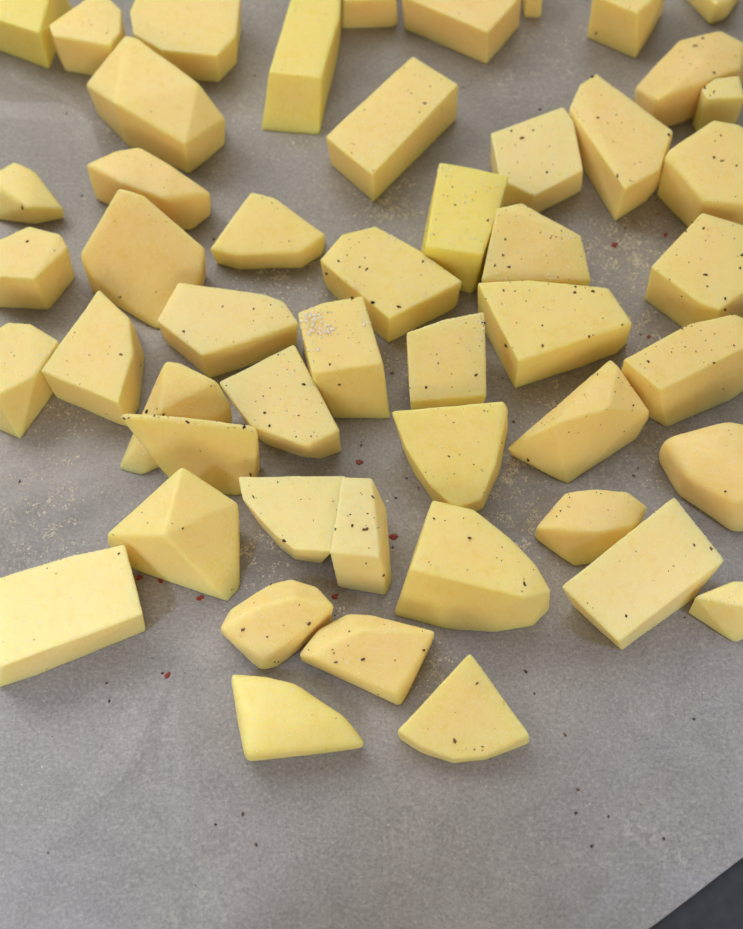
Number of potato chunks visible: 50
